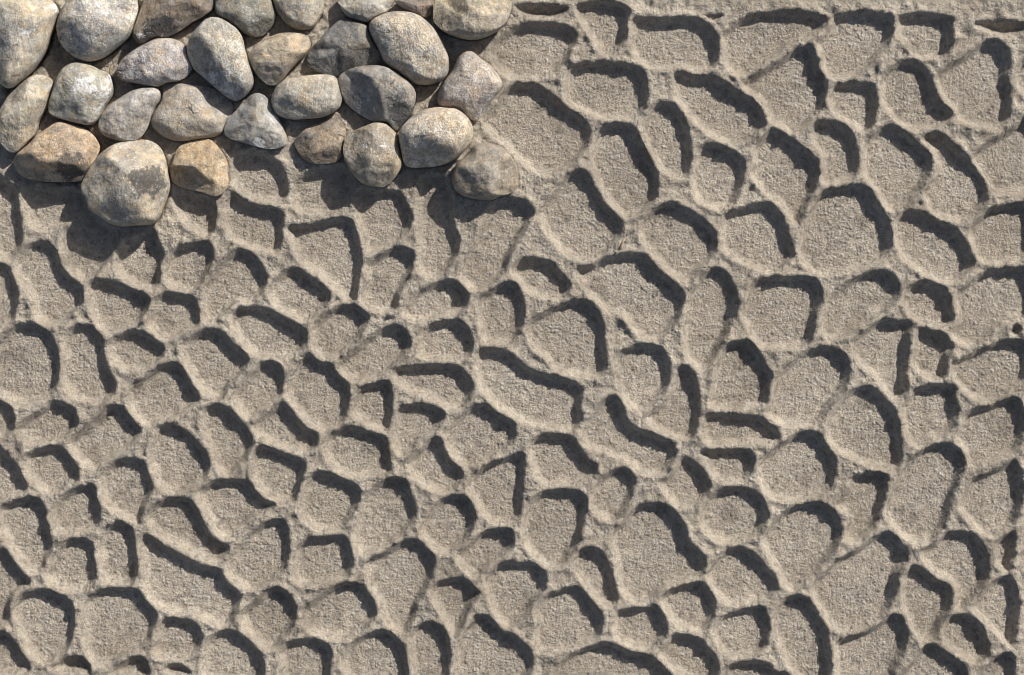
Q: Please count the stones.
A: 29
